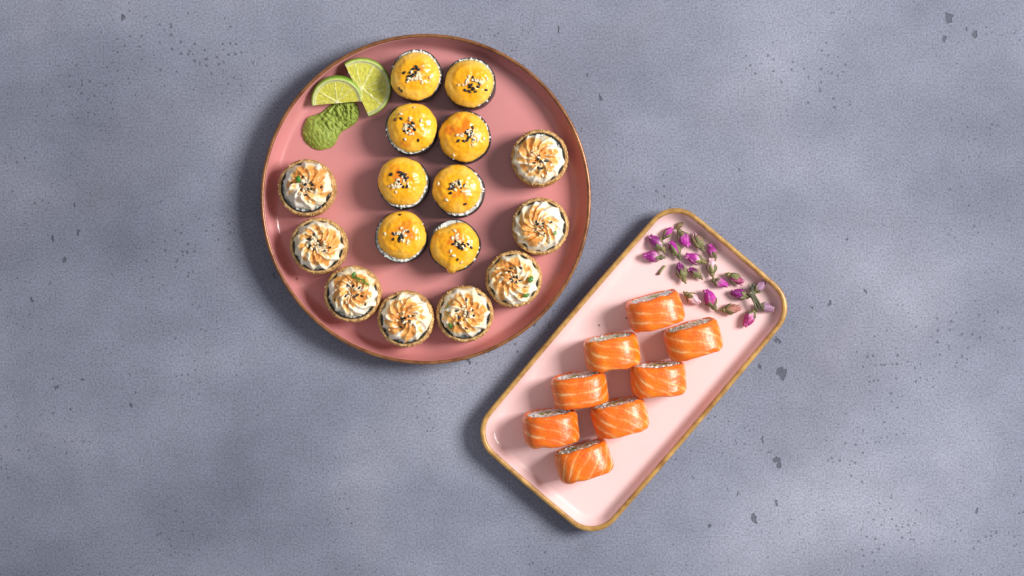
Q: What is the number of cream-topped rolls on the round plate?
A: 8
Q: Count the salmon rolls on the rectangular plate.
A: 8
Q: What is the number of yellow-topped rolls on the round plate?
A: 8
